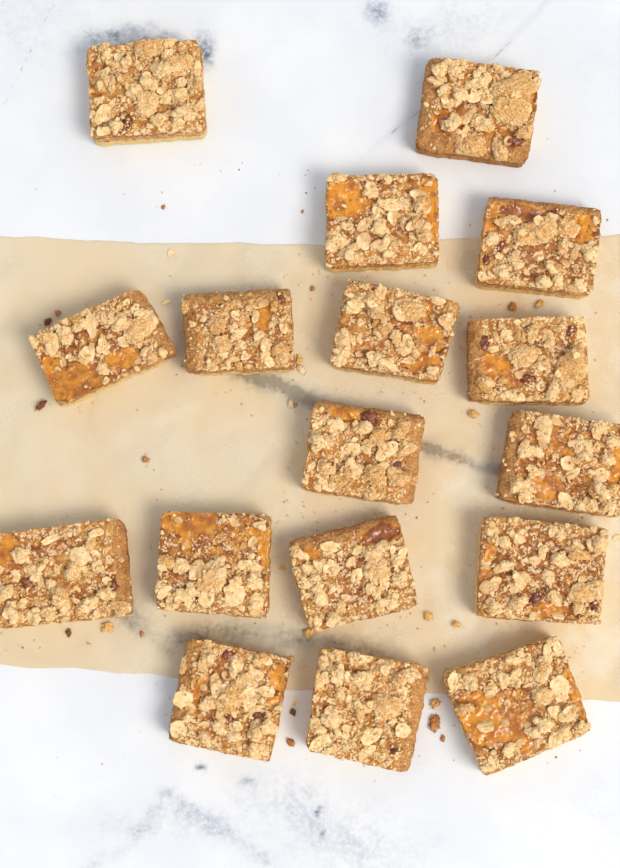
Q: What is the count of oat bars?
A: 17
